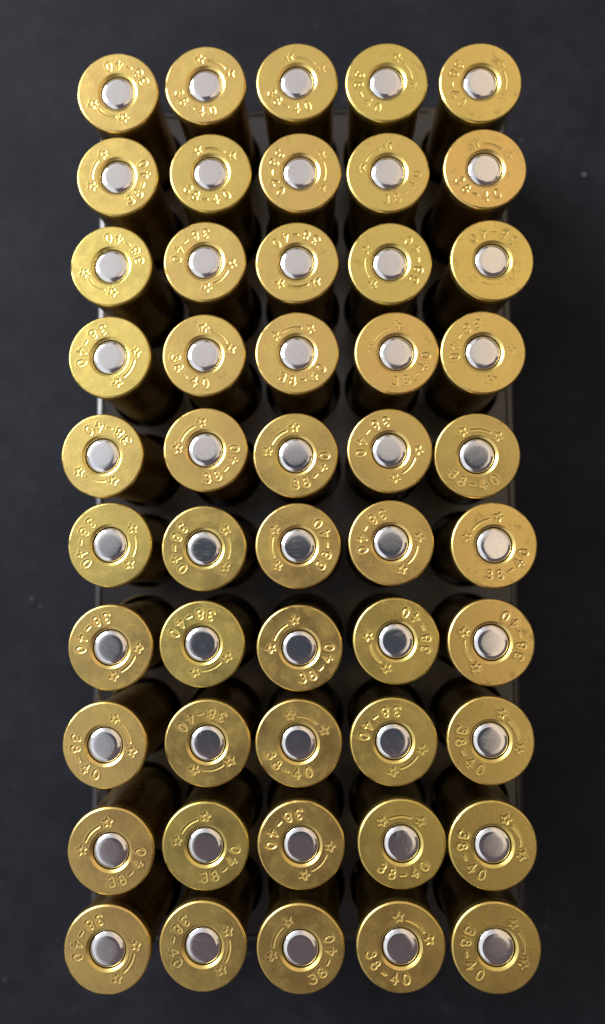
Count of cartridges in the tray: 50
